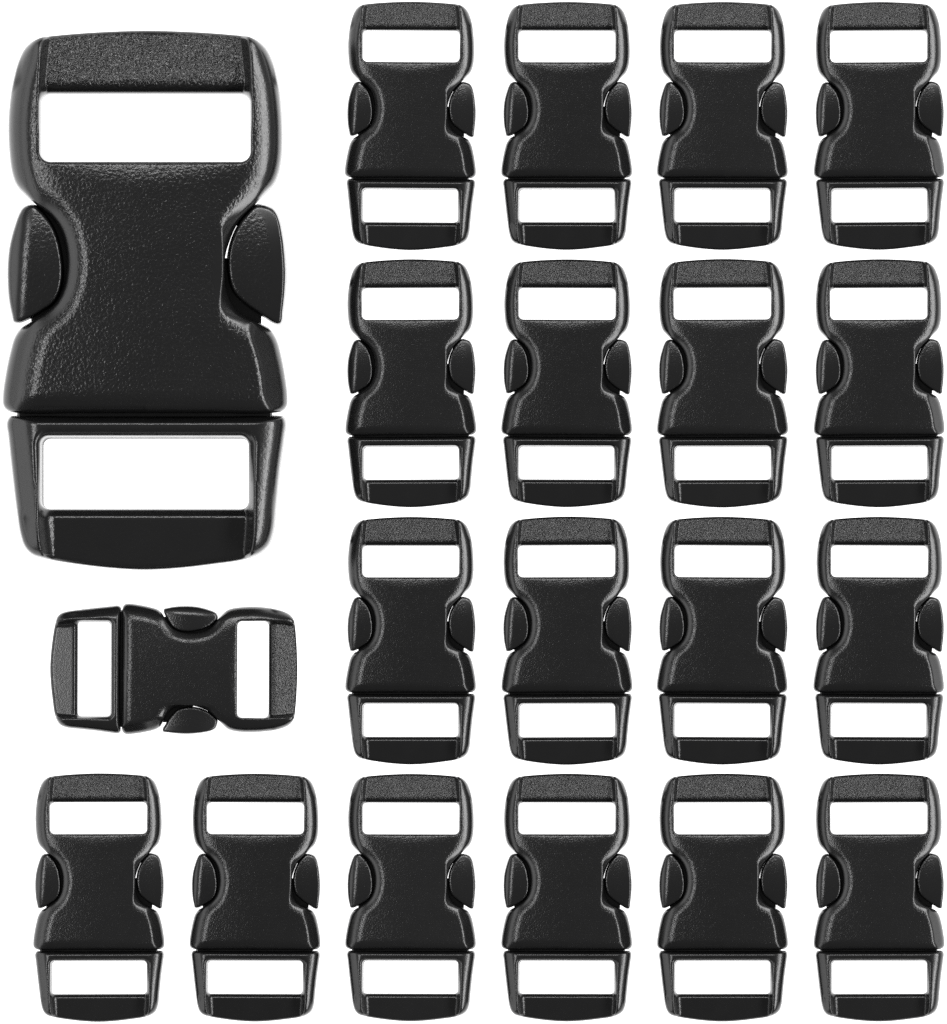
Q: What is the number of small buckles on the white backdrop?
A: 19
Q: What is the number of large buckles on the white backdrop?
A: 1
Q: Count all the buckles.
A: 20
